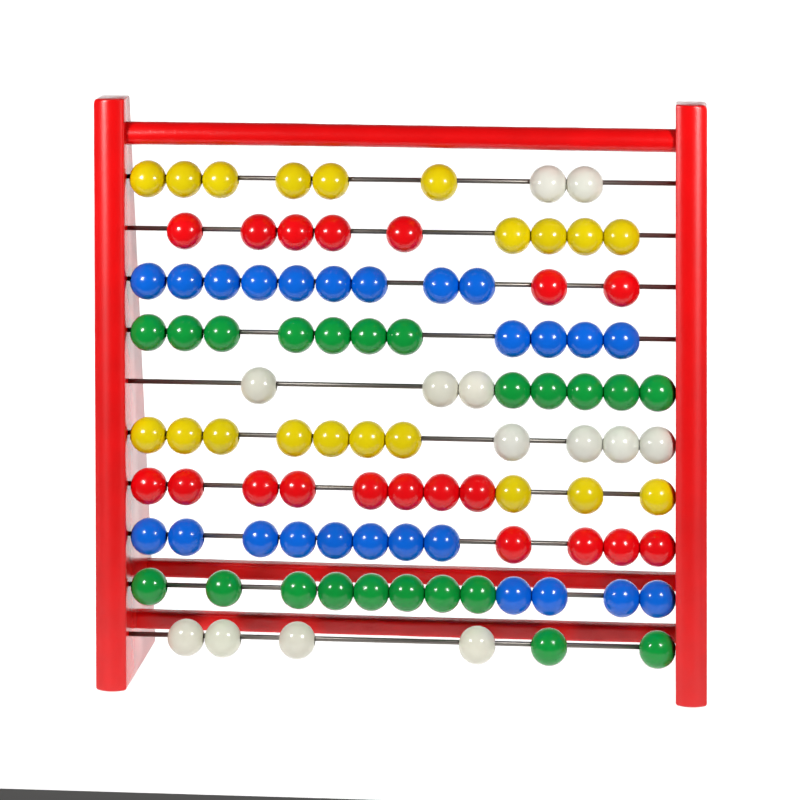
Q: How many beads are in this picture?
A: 99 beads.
